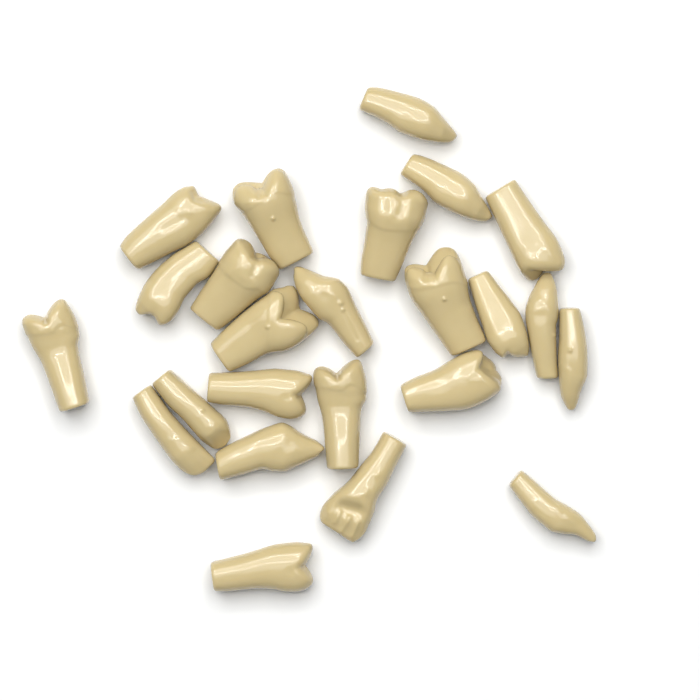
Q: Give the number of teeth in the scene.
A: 24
